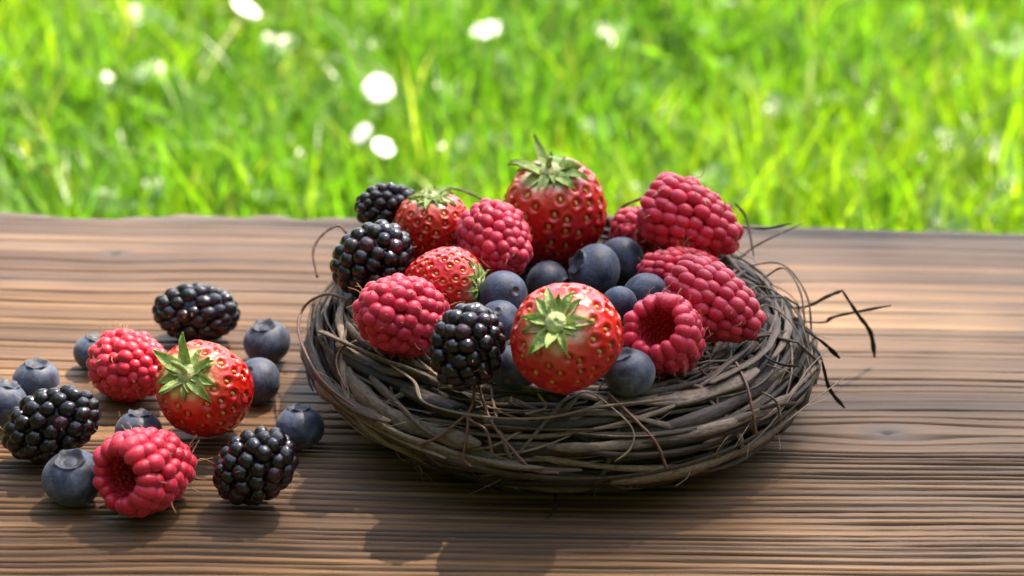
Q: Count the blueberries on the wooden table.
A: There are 17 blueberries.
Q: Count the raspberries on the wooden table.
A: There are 9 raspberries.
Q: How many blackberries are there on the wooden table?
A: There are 6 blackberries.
